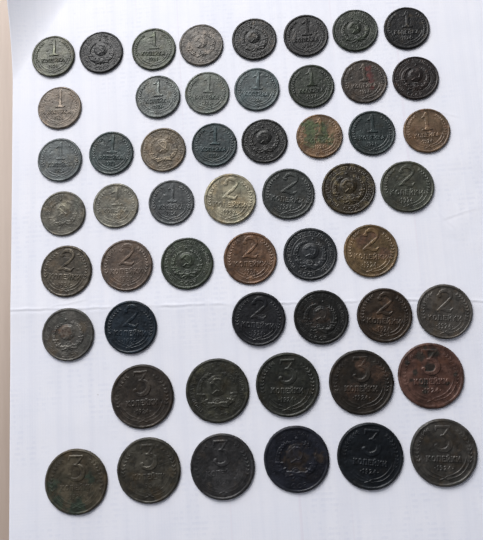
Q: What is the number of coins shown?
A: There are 53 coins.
